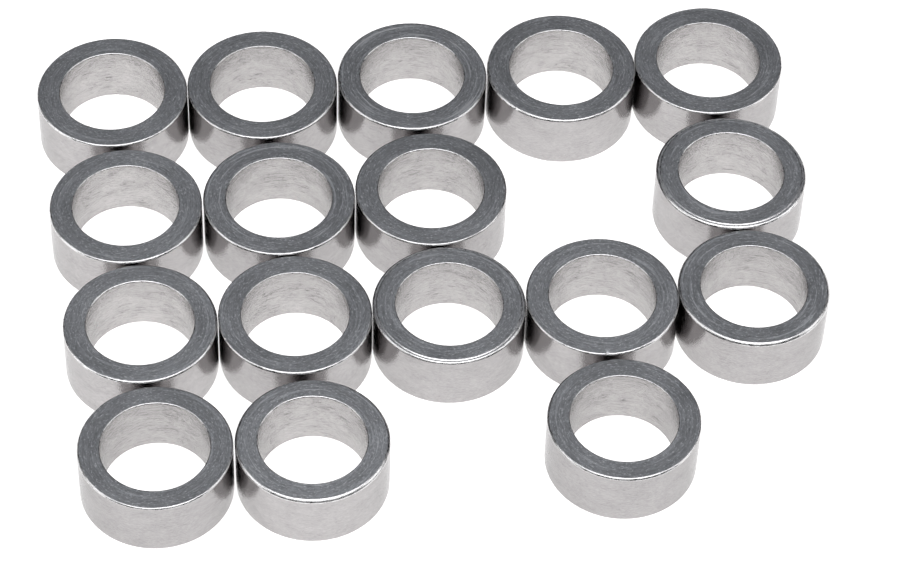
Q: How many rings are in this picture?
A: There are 17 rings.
